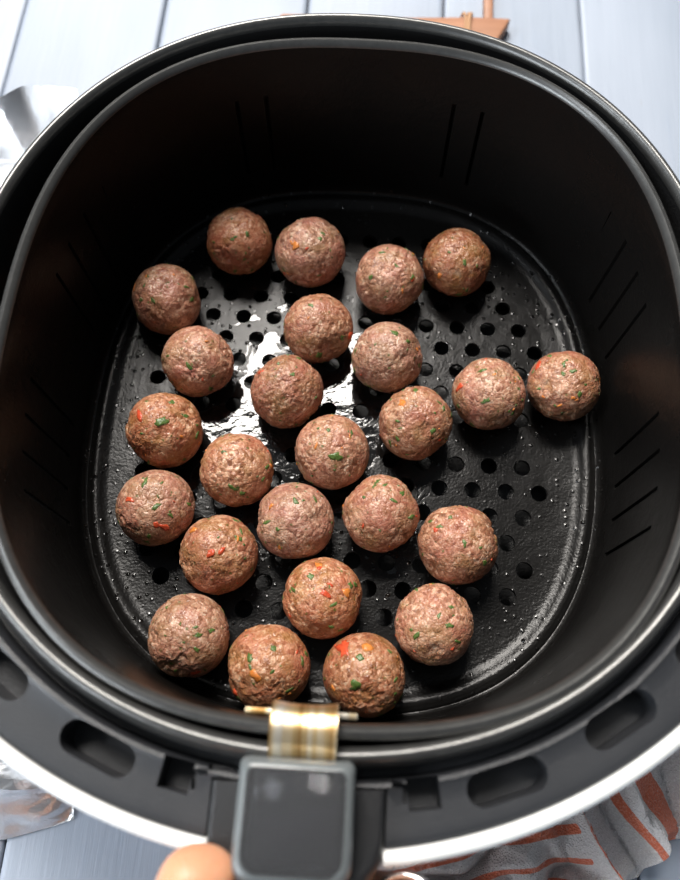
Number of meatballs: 25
